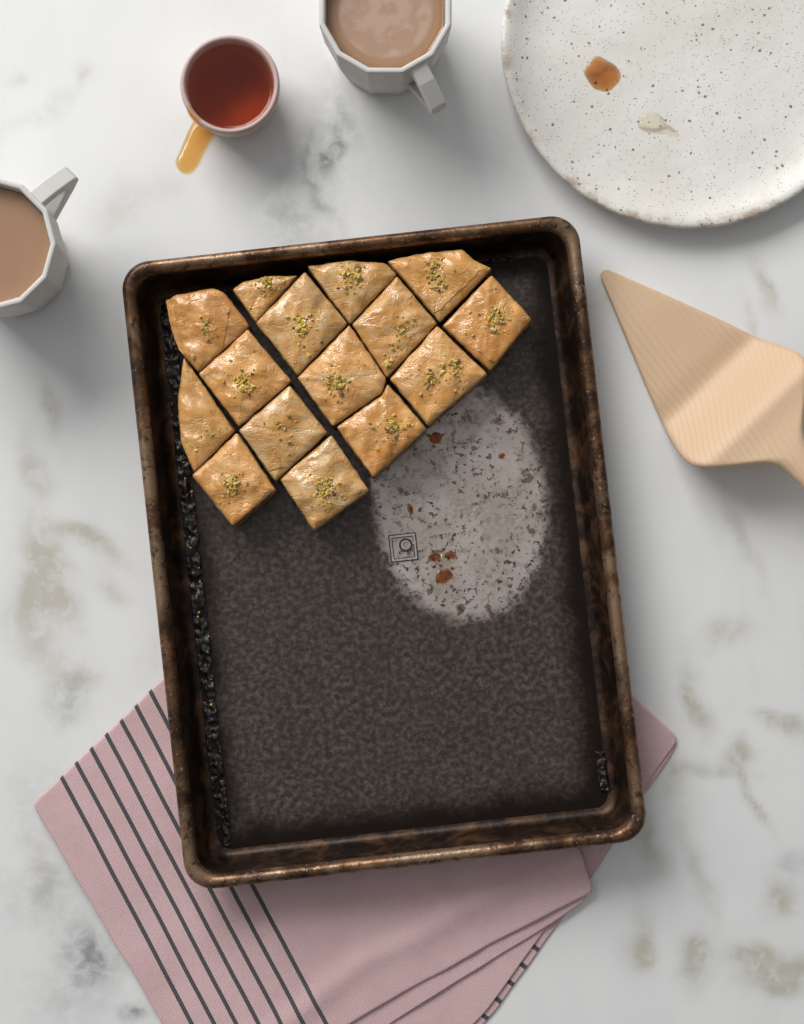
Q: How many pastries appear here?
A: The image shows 15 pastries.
